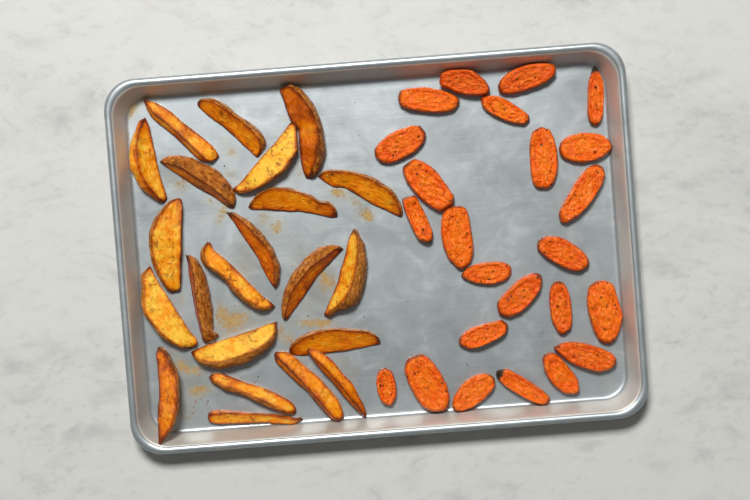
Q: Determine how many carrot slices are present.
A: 24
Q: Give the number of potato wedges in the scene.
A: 22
